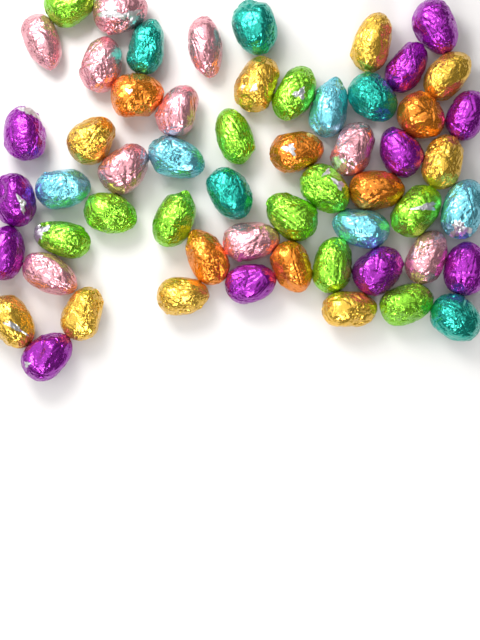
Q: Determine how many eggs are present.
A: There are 57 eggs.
